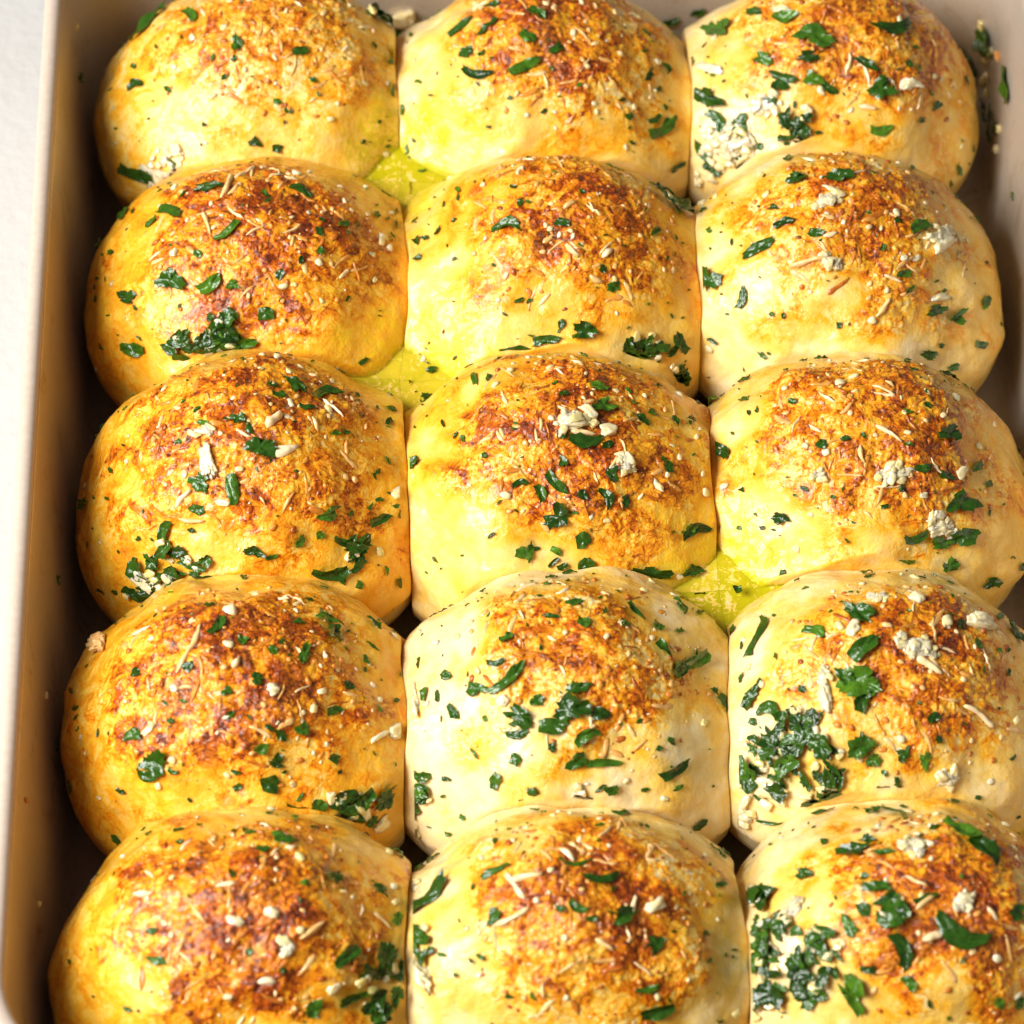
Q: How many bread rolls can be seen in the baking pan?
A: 15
